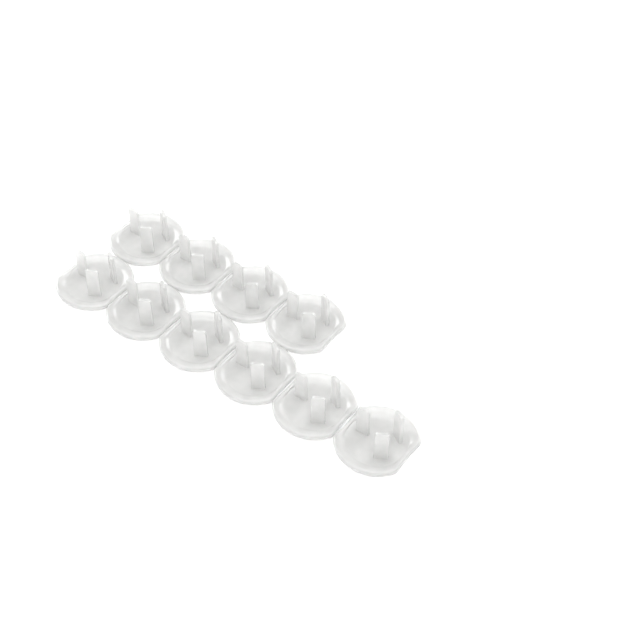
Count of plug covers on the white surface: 10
